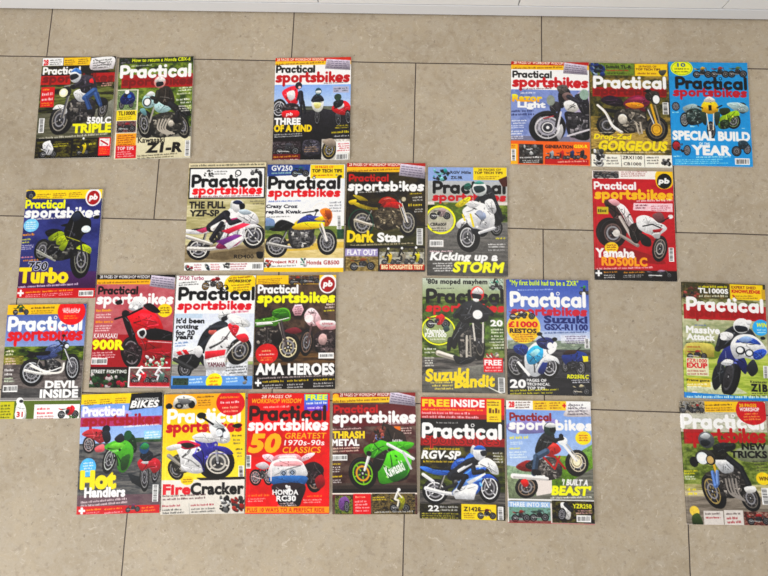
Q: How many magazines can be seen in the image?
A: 26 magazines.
